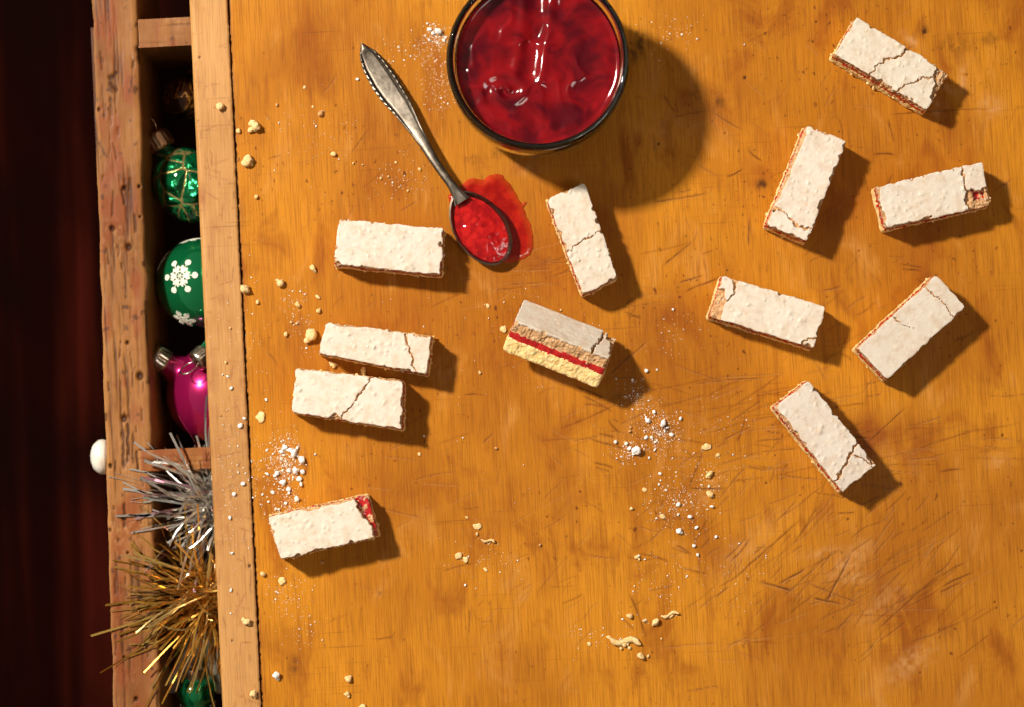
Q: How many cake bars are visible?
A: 12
